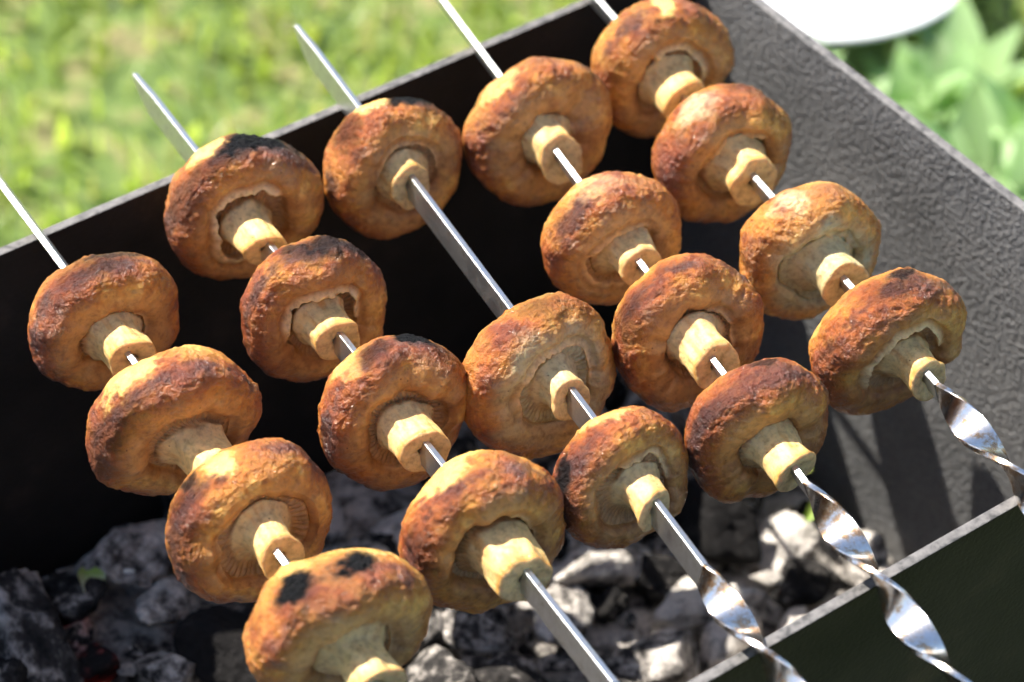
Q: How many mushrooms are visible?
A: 19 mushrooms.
